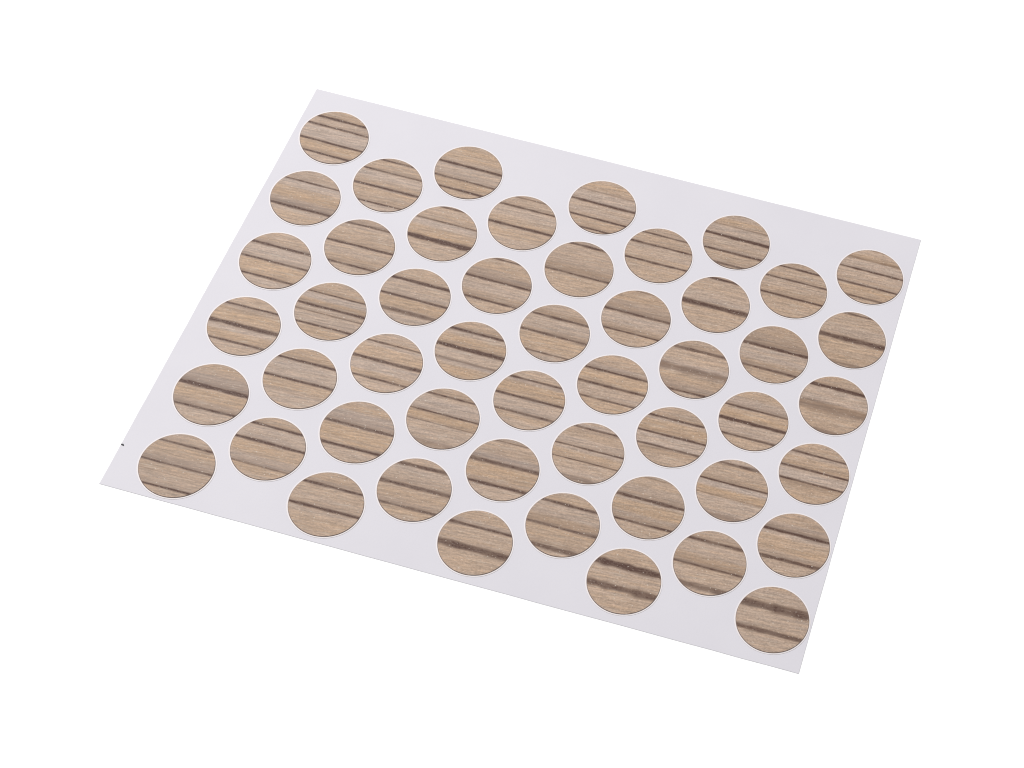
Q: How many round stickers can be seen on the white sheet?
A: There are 50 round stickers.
